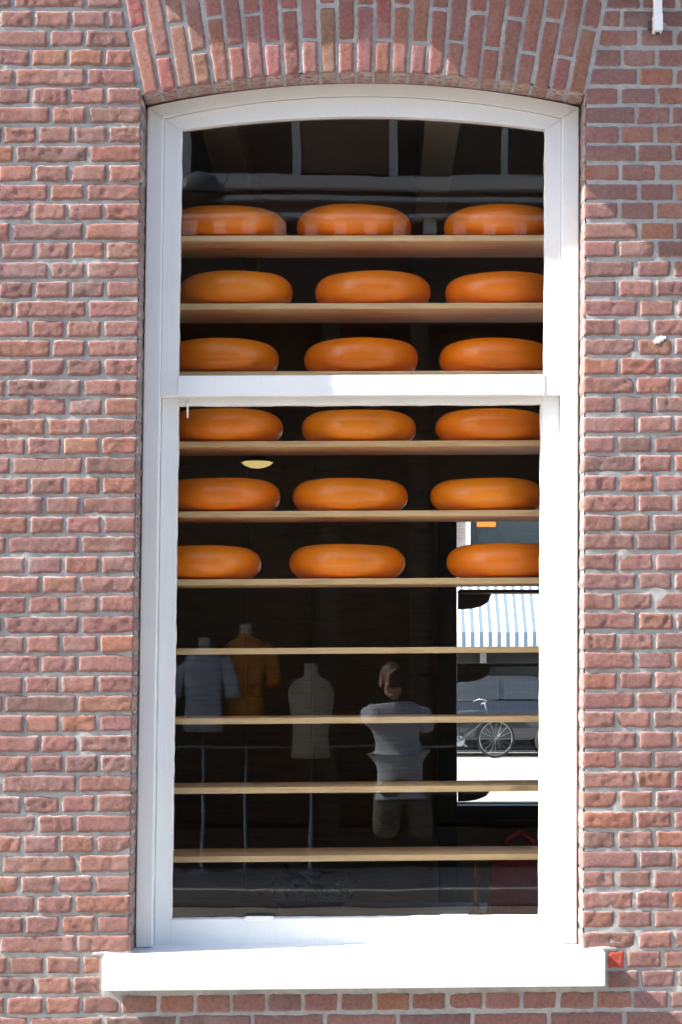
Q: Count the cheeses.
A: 18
